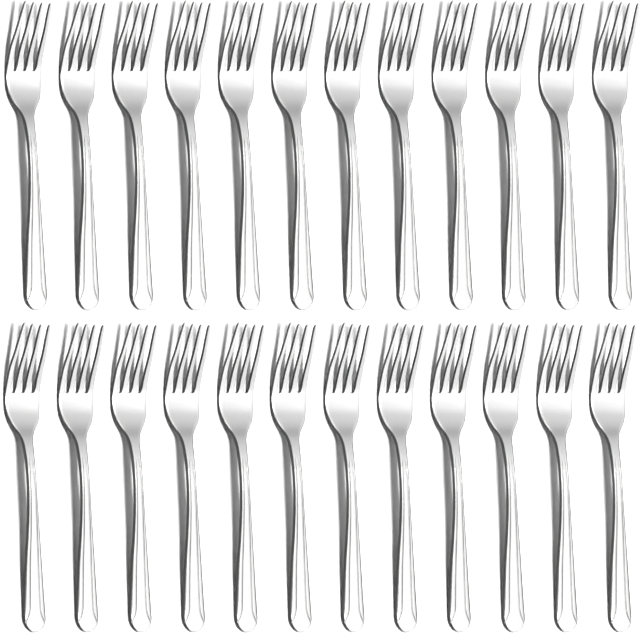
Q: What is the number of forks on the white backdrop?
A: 24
